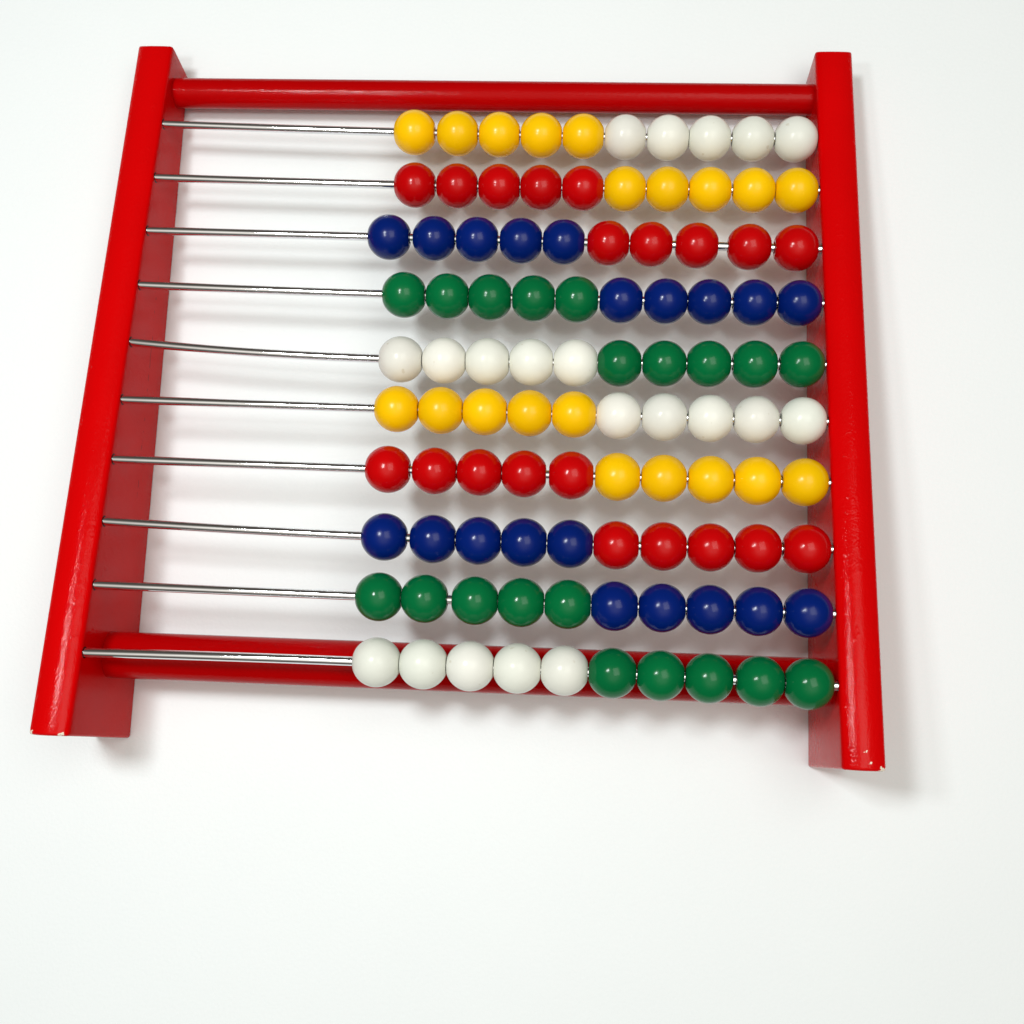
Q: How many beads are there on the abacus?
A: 100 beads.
